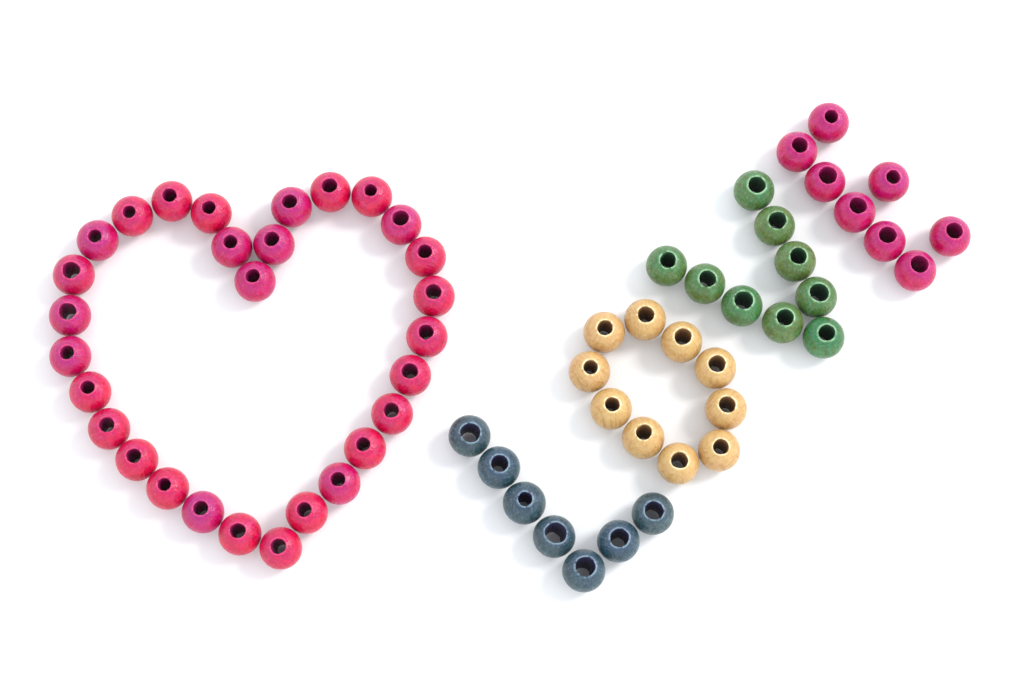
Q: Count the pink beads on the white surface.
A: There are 37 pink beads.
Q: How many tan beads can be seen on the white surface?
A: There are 10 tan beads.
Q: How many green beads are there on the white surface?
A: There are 9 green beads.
